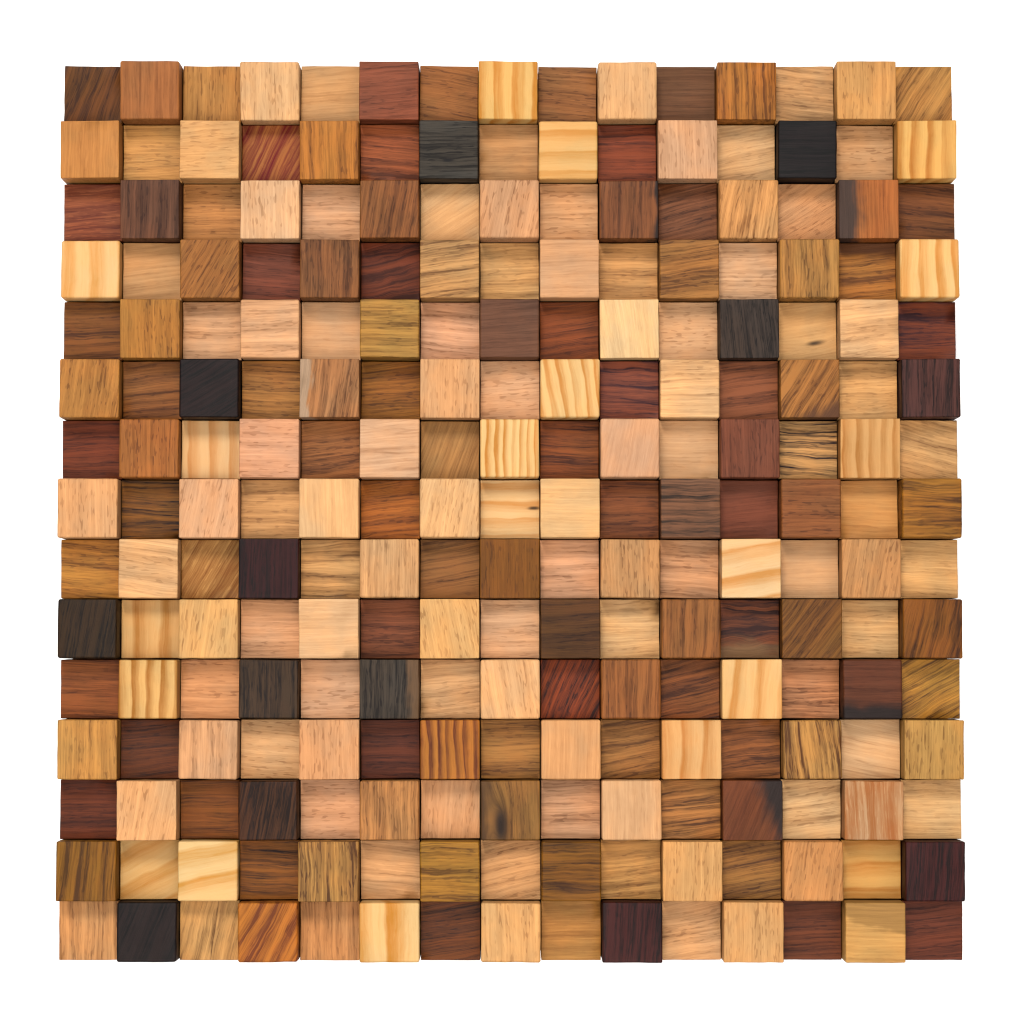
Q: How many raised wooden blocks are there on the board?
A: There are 112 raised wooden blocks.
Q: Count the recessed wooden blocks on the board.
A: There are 113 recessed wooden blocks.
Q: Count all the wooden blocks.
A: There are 225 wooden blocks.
